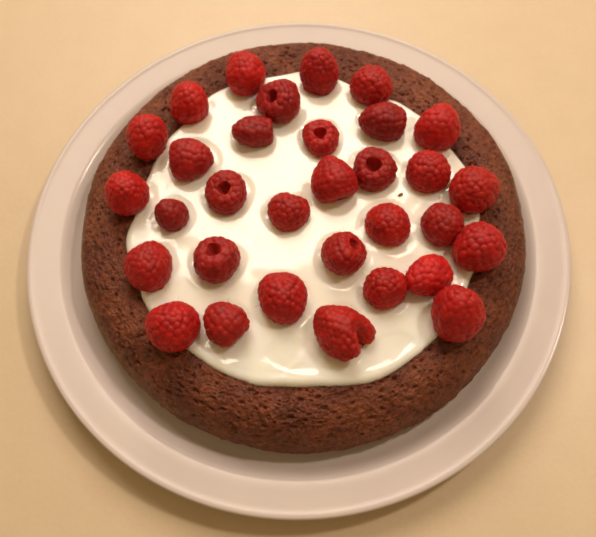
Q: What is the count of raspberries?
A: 32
